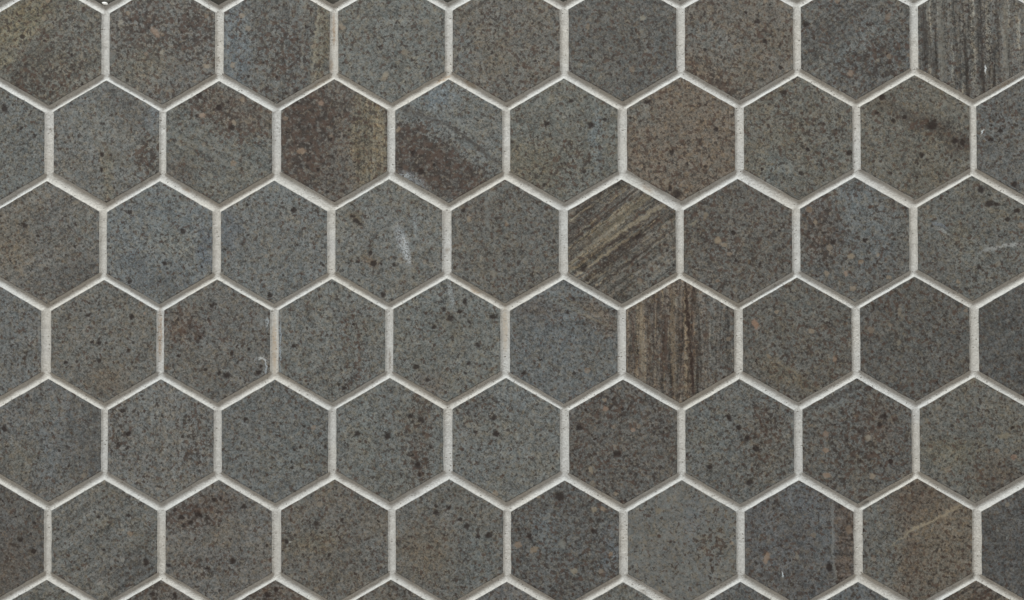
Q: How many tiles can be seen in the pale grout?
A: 66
